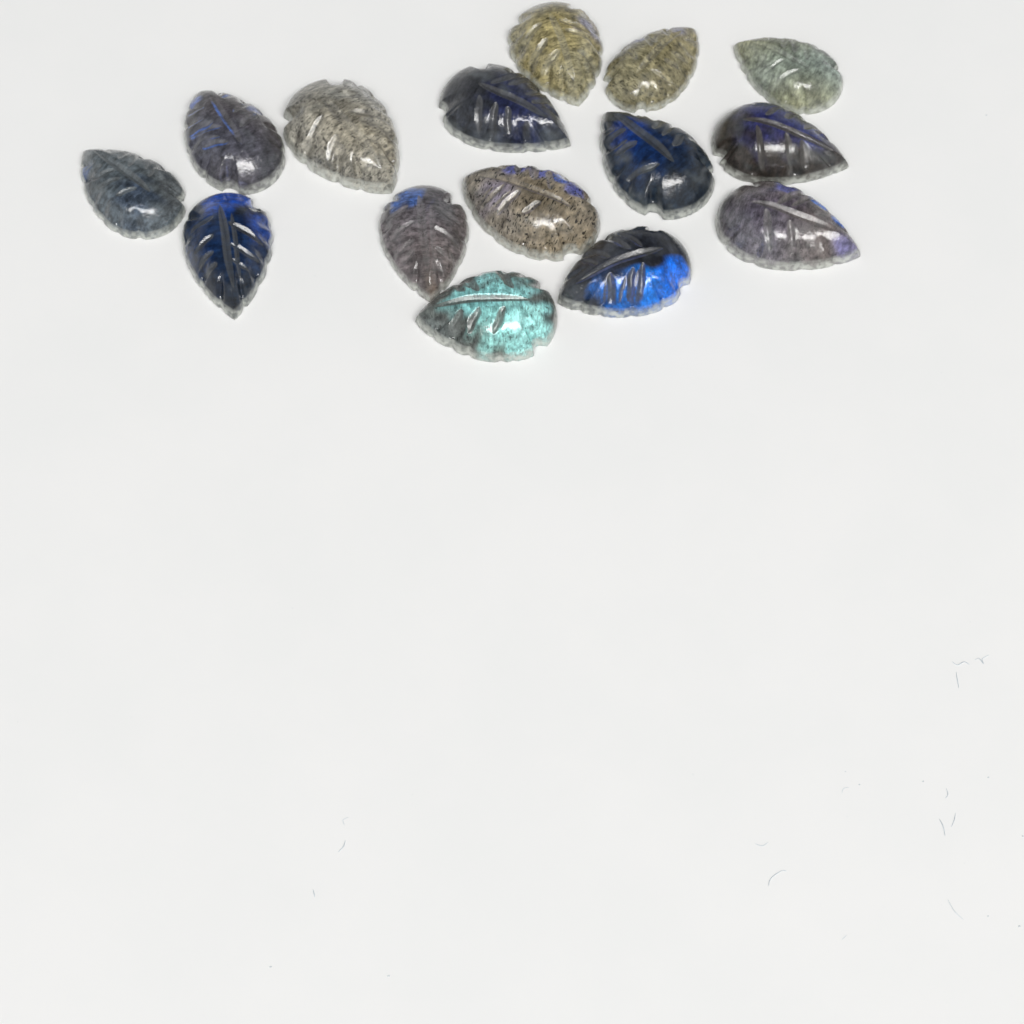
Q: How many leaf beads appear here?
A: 15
